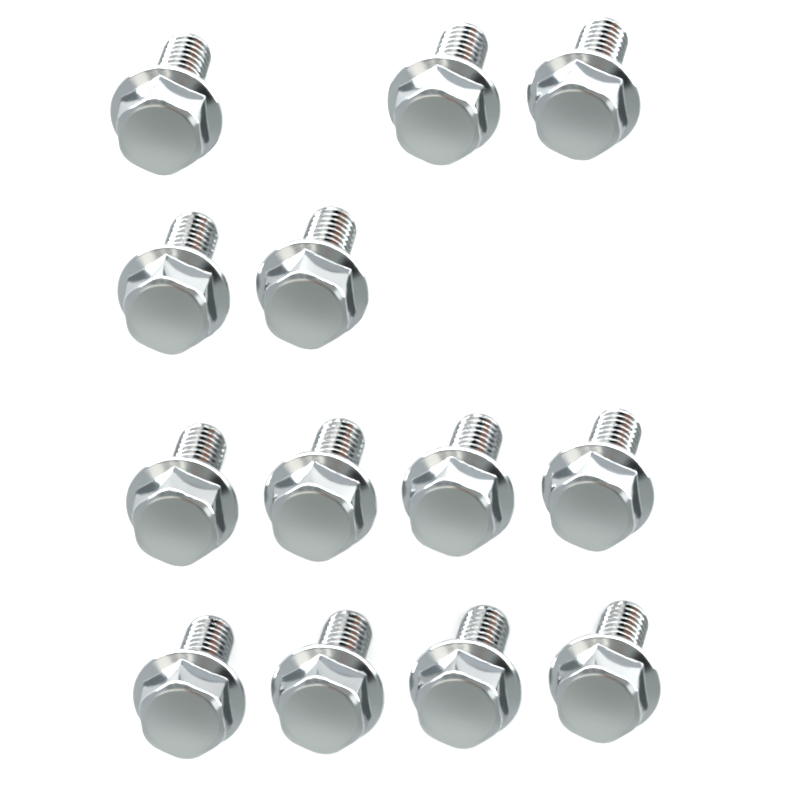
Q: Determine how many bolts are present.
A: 13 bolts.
